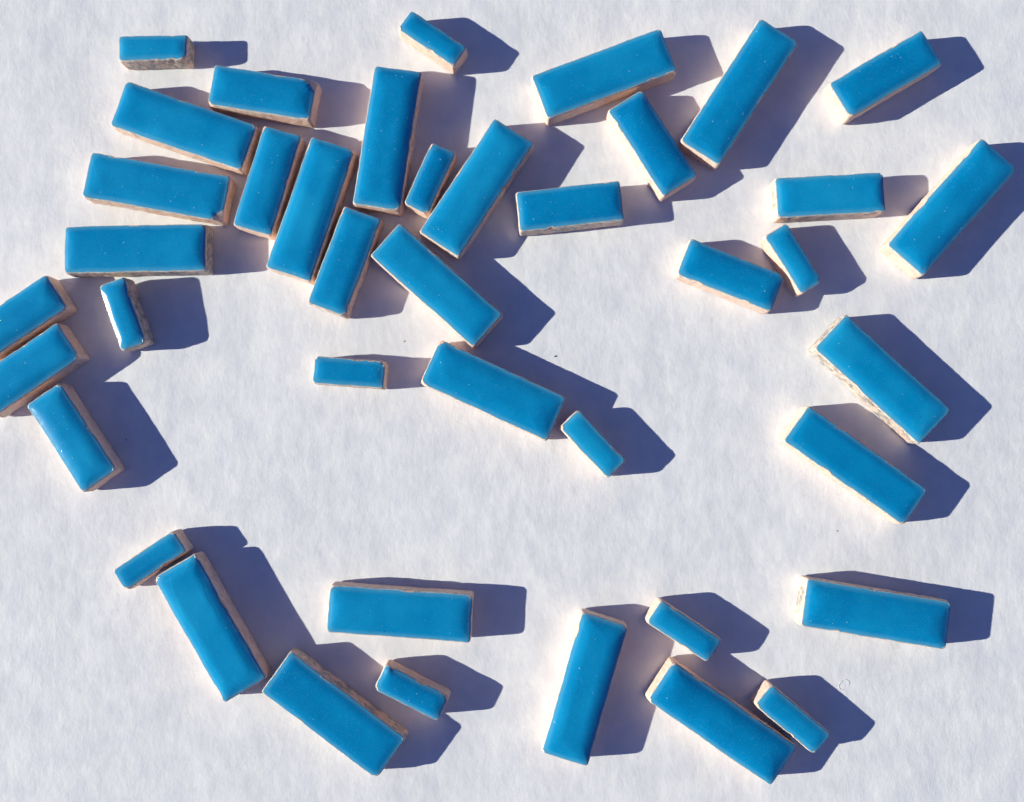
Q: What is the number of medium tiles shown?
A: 11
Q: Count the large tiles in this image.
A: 19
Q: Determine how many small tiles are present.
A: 11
